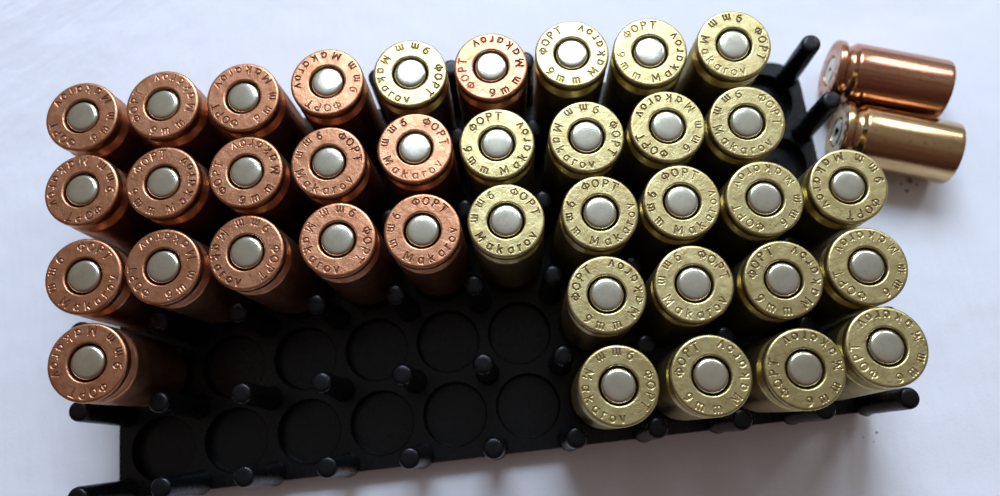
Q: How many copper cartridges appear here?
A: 16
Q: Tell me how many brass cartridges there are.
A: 21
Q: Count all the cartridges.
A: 37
